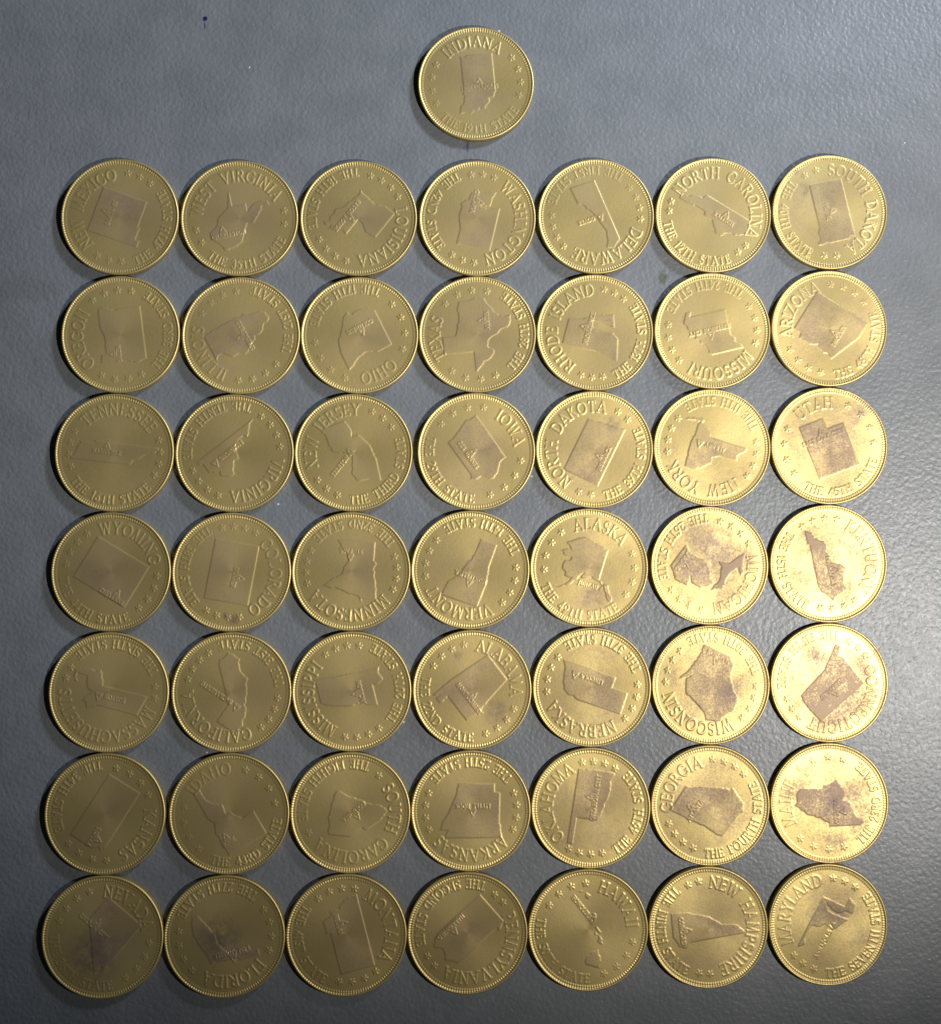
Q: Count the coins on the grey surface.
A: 50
